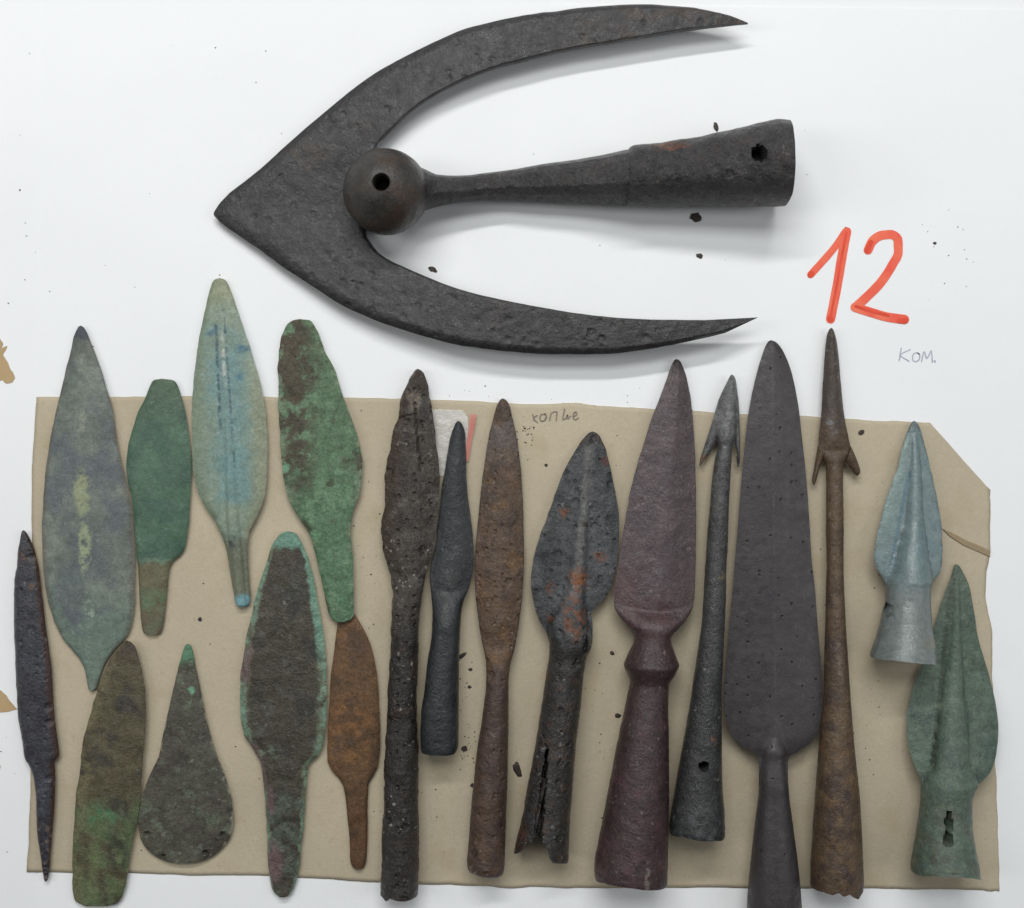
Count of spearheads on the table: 19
